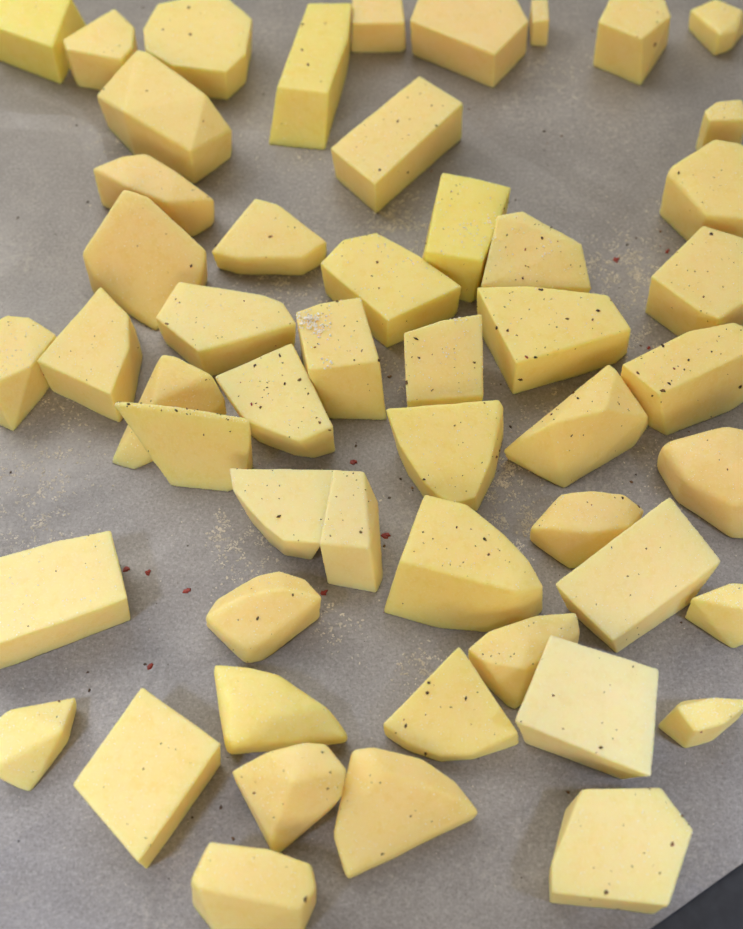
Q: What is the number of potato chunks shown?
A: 52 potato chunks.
